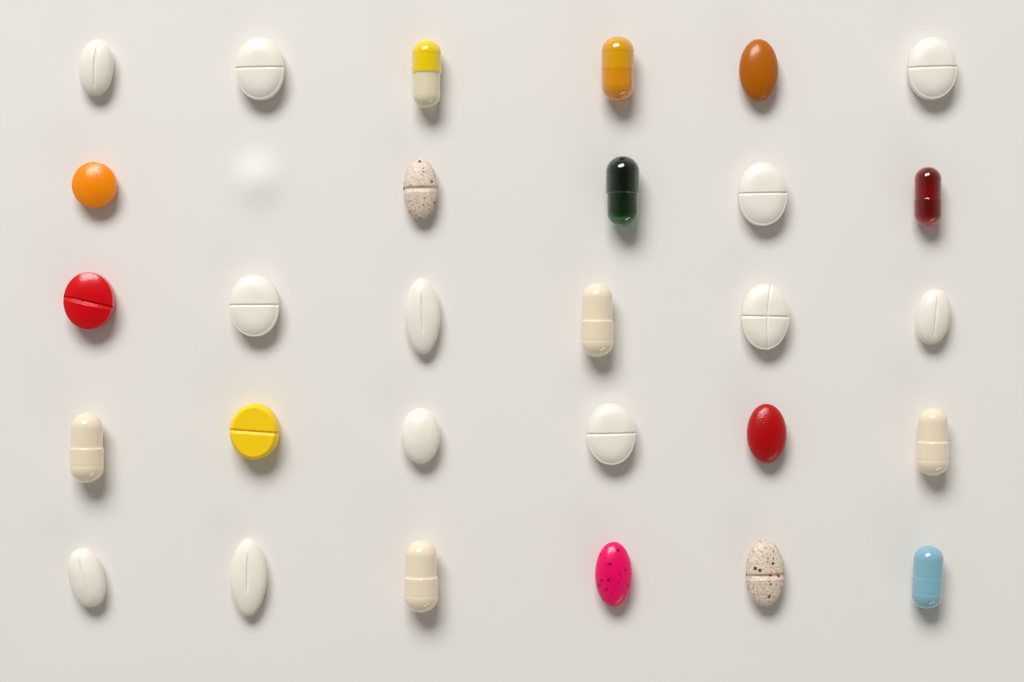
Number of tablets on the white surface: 20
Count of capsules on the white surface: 9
